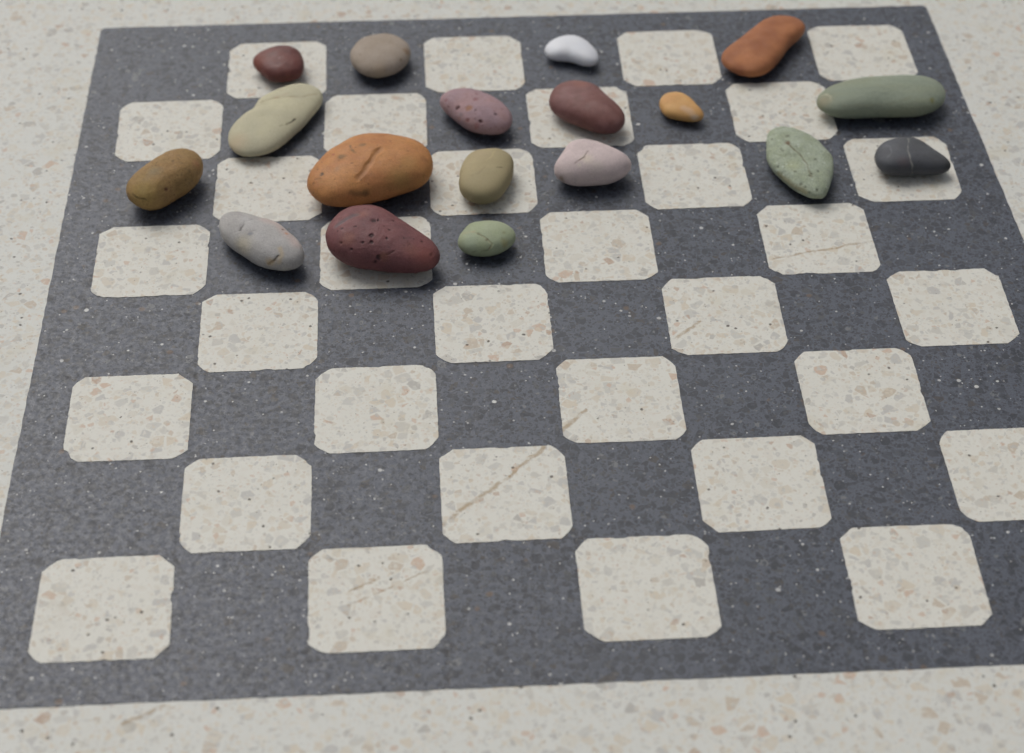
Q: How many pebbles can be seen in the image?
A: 18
